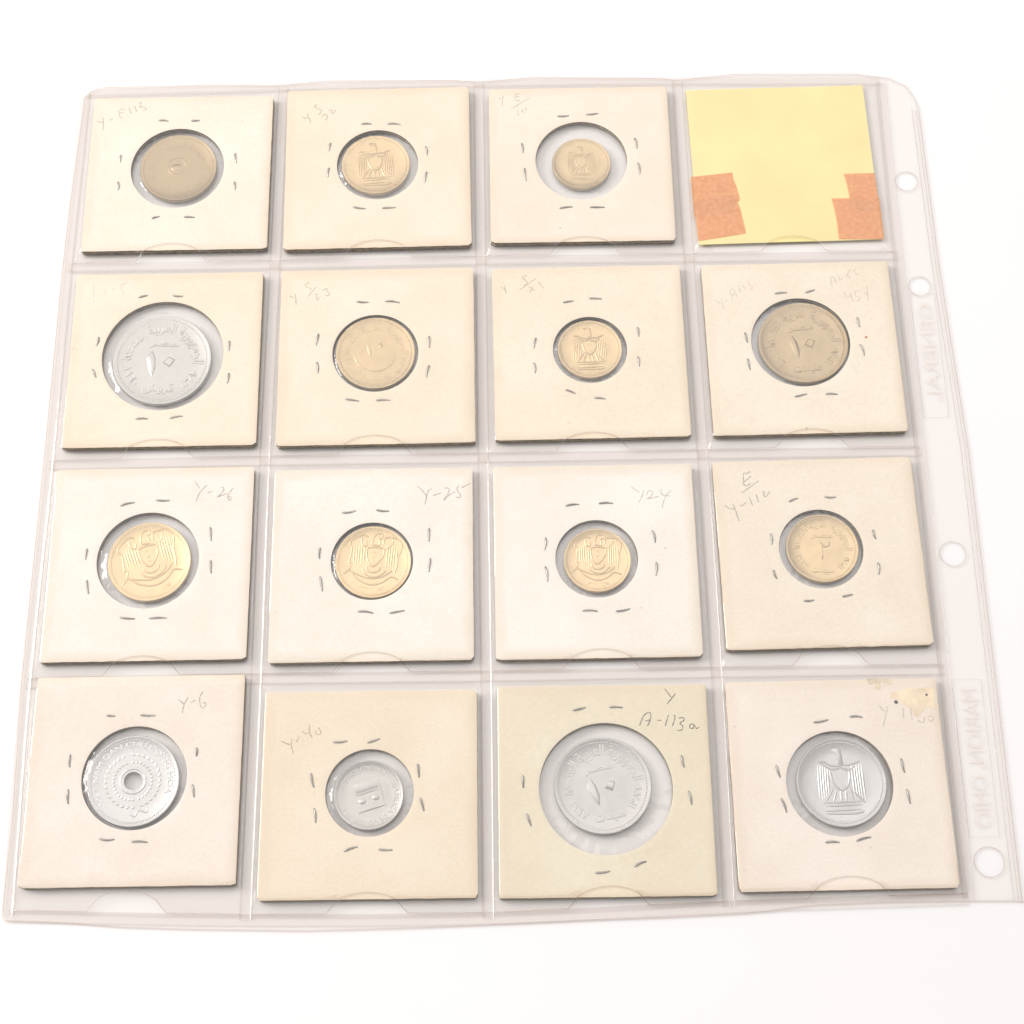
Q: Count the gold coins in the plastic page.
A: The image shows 10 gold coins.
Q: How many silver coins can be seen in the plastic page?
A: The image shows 5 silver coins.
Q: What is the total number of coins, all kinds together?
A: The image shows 15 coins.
